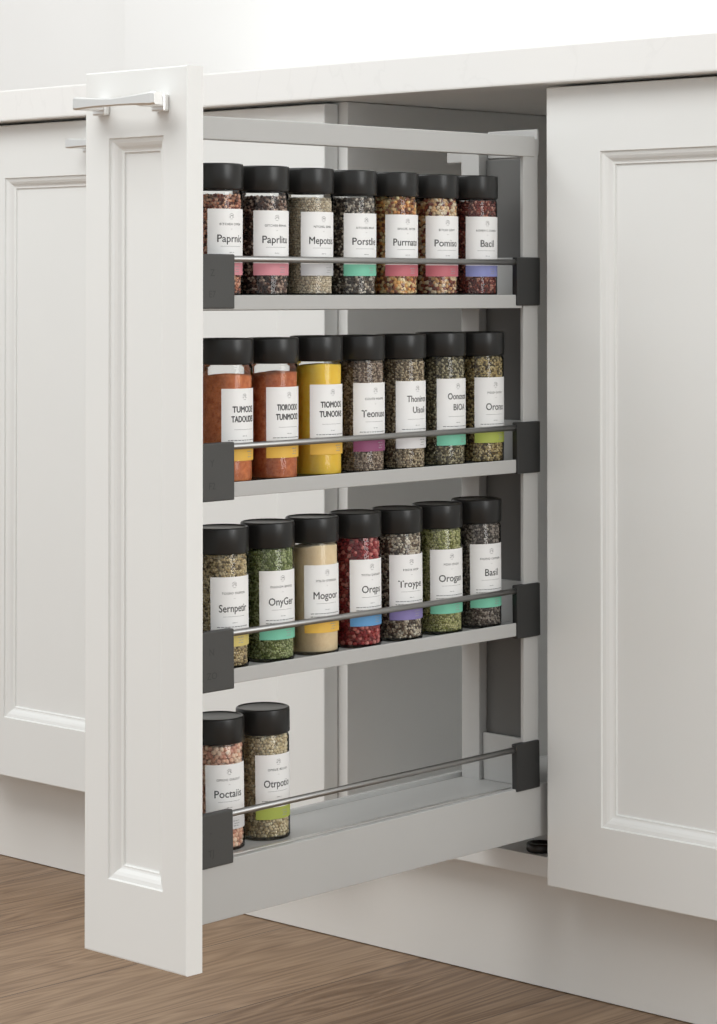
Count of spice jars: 23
